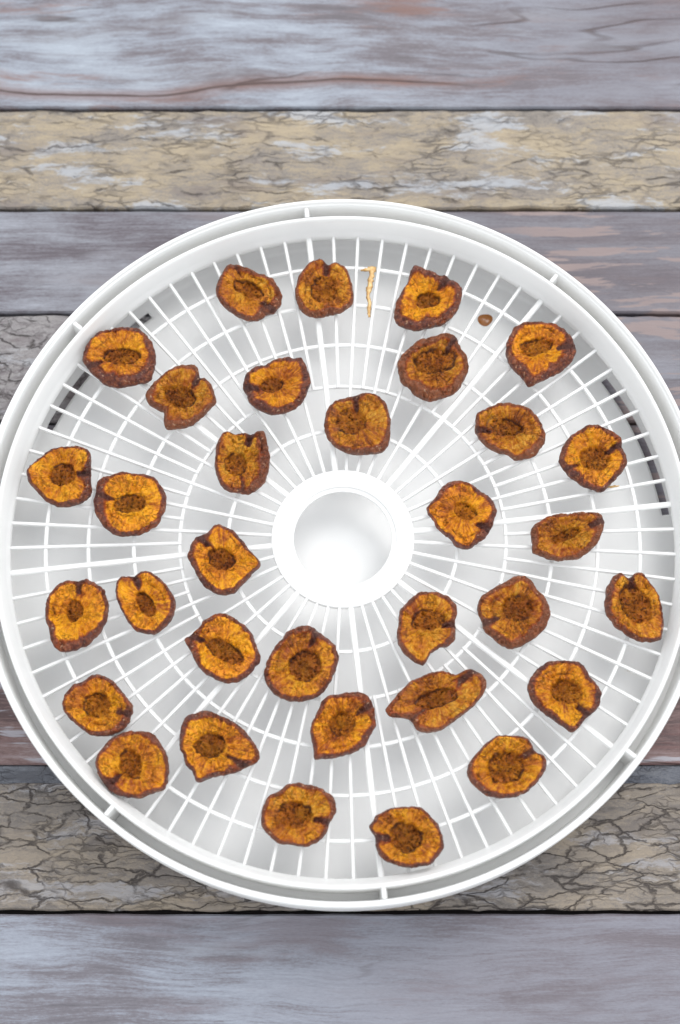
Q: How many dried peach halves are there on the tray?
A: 33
